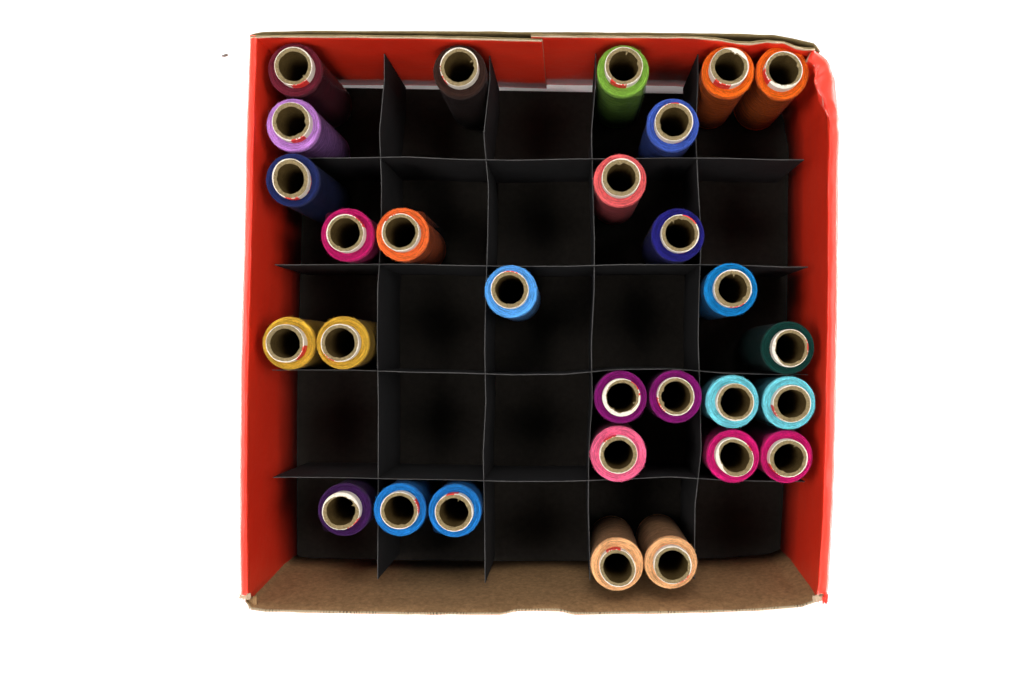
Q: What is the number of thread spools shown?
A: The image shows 29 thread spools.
